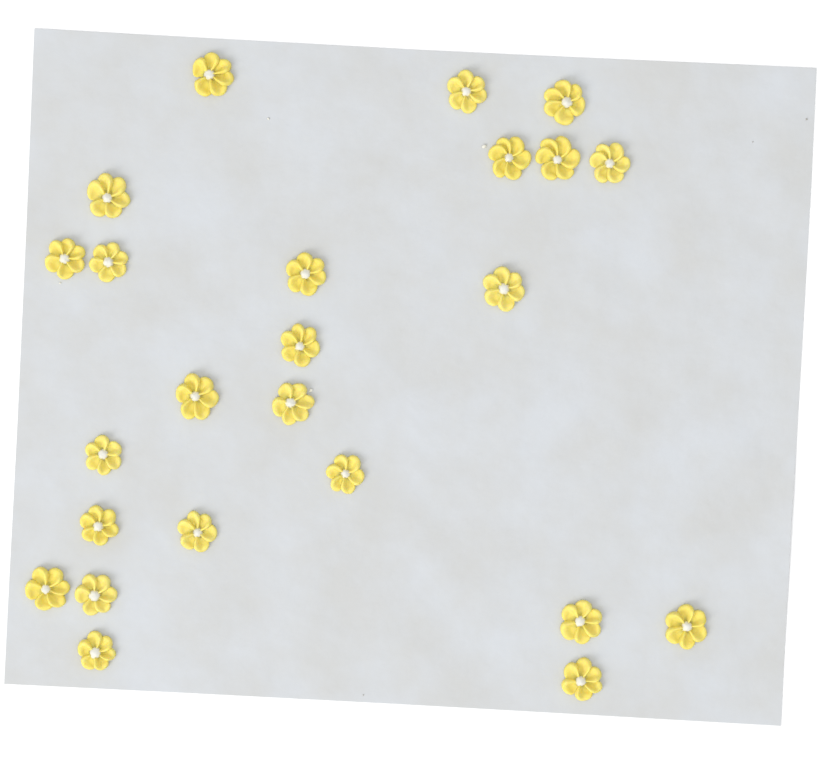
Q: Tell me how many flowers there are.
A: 24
